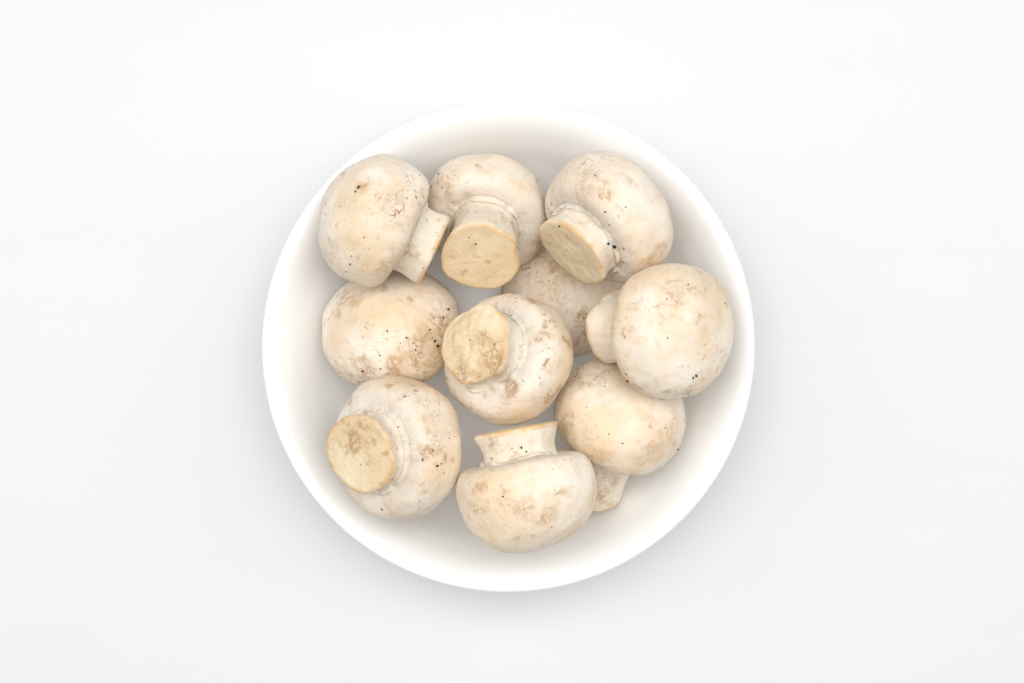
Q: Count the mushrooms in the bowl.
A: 10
